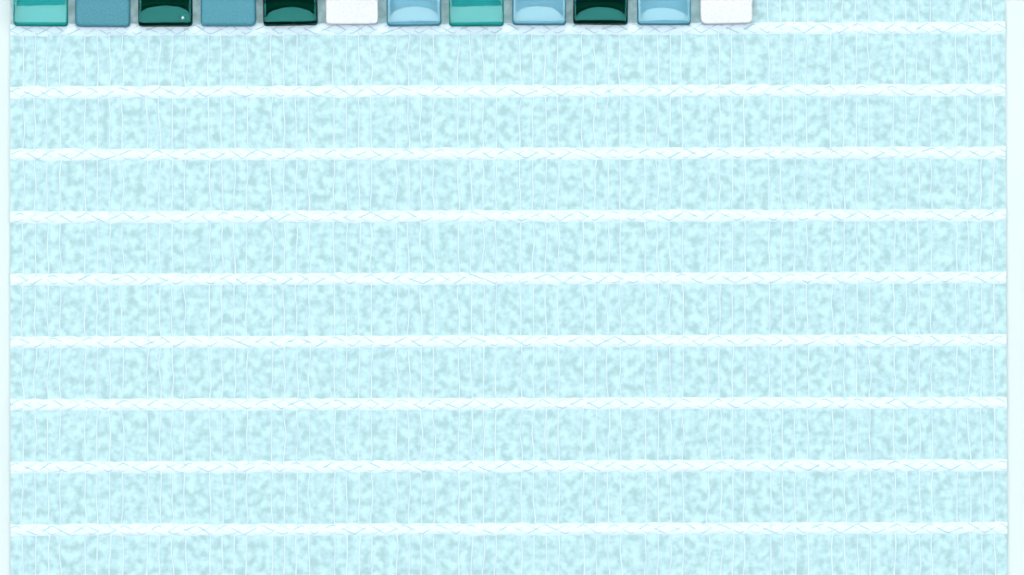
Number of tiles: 12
